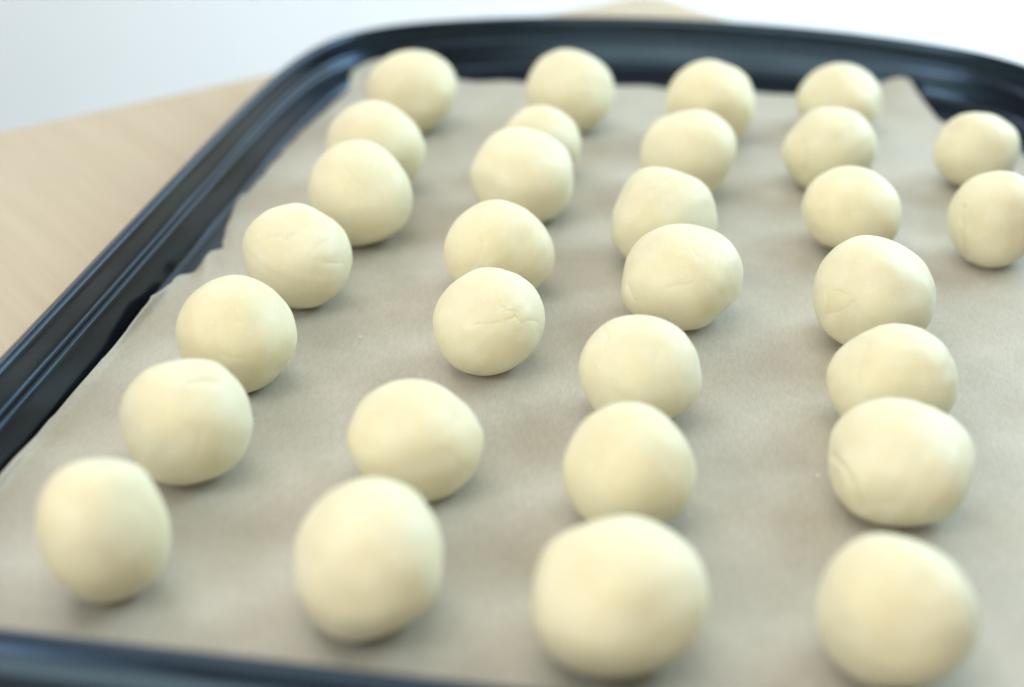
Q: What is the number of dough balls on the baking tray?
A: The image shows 30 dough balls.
